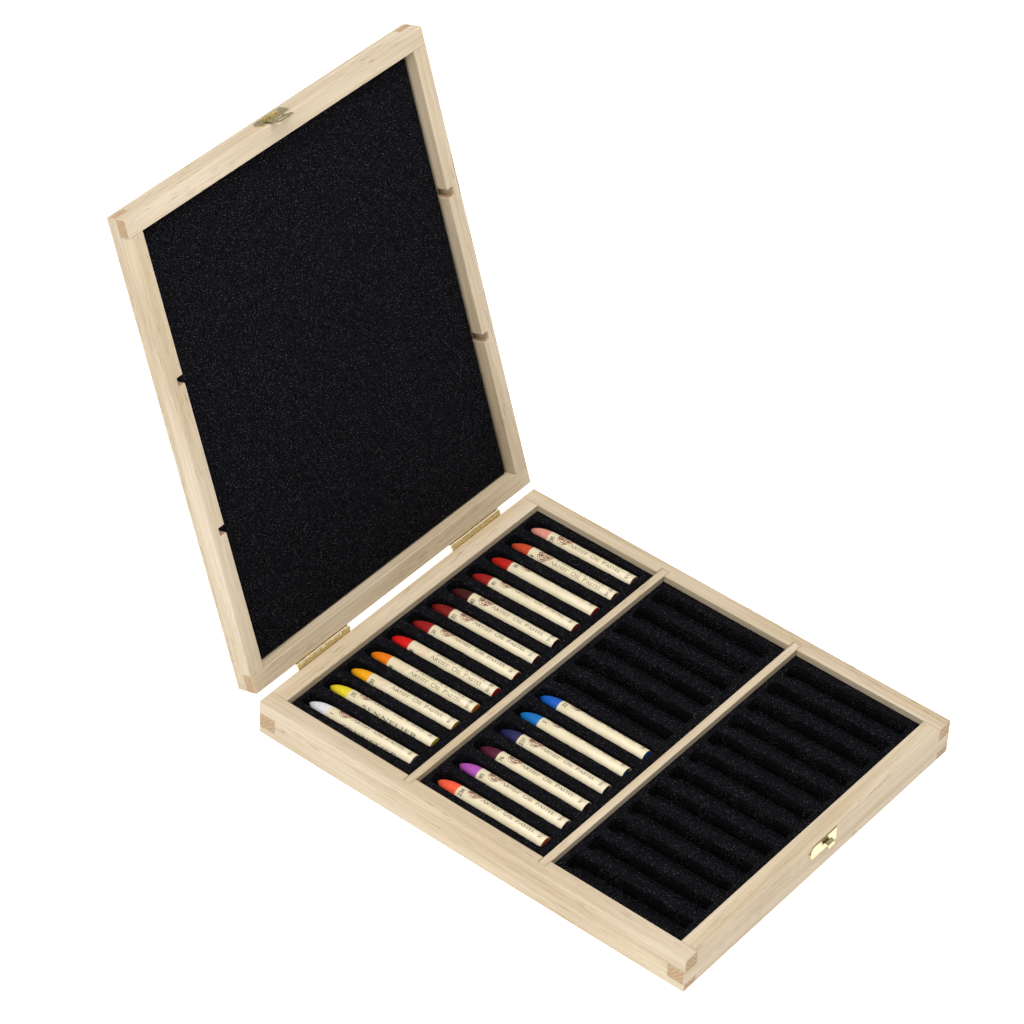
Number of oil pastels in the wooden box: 18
